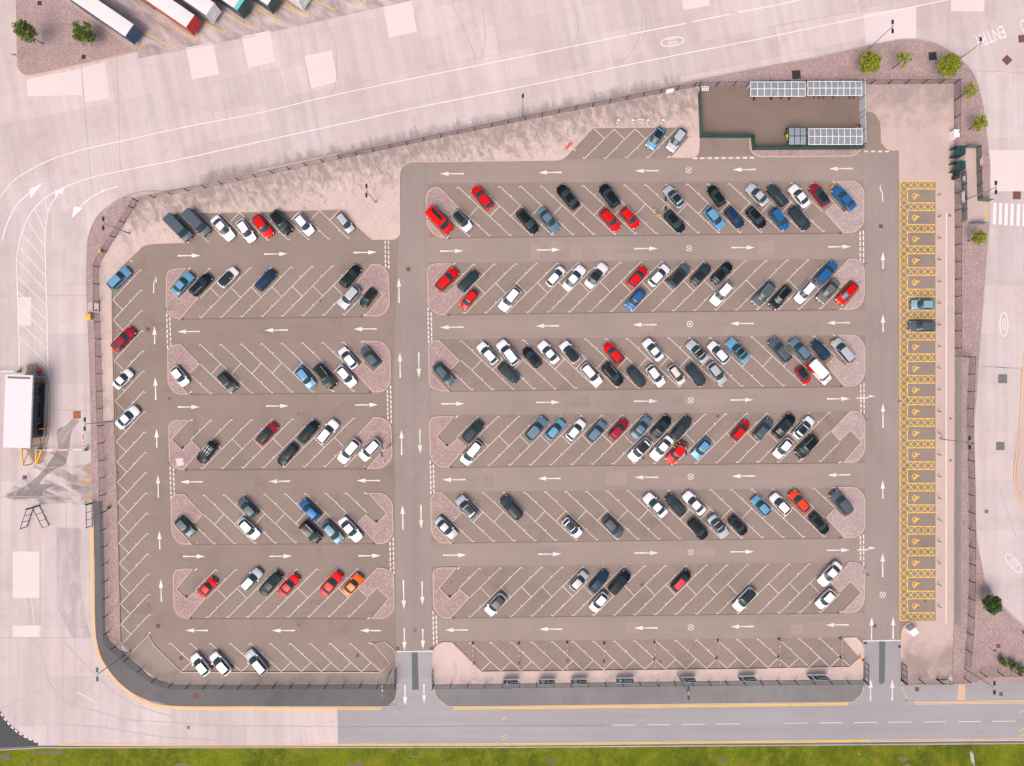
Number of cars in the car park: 161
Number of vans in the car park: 4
